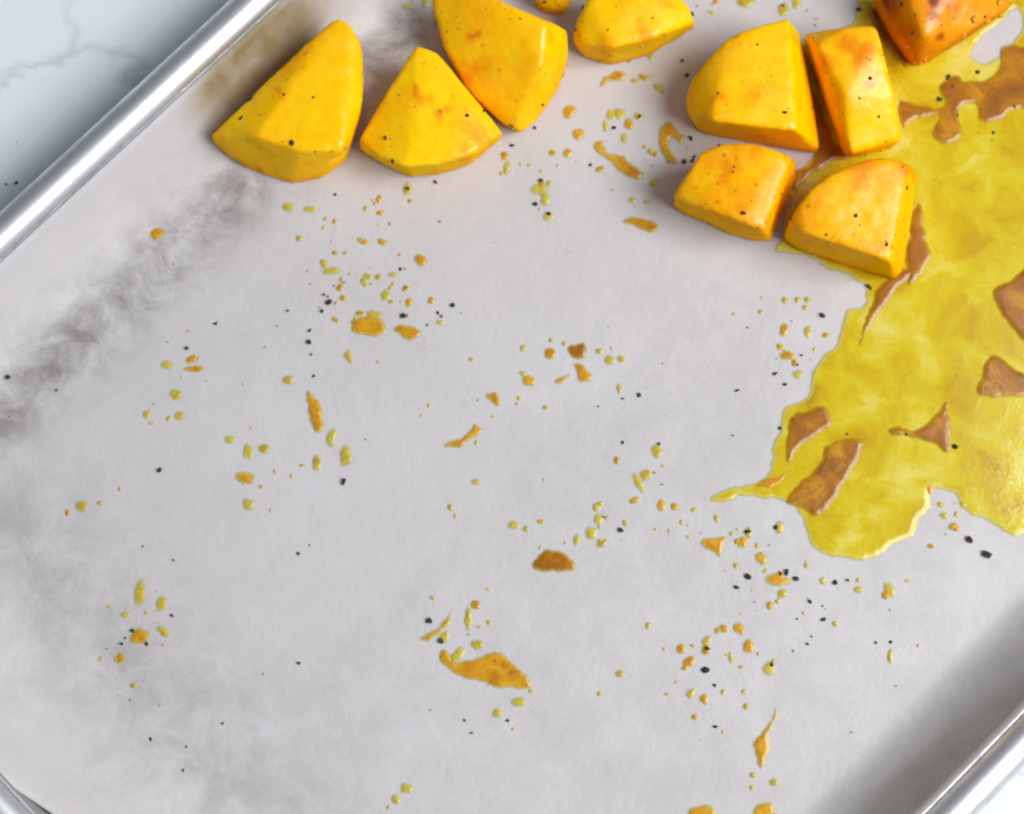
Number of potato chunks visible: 10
